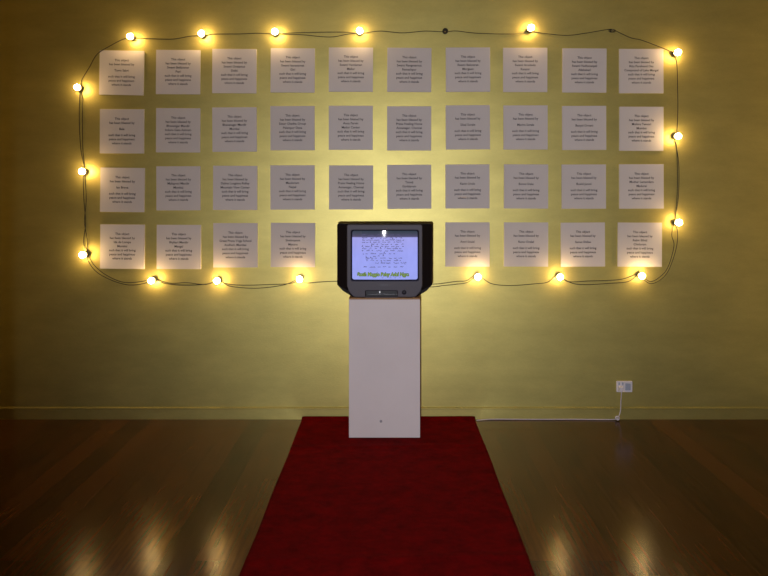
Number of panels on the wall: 38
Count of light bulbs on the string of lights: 17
